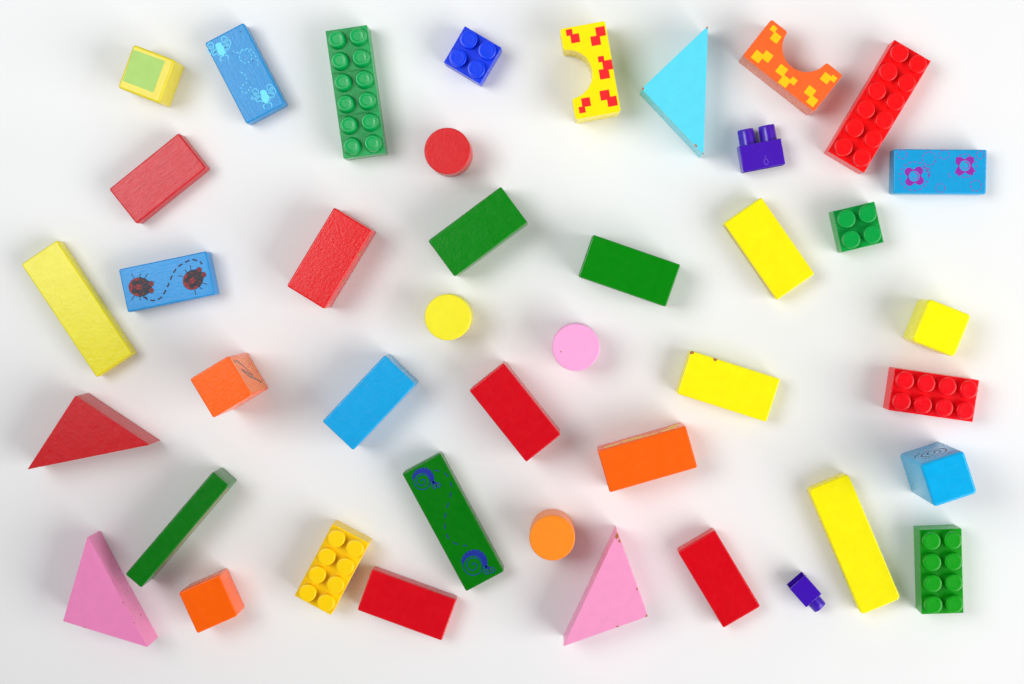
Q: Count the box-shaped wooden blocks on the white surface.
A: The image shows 23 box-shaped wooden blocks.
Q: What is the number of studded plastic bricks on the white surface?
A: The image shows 9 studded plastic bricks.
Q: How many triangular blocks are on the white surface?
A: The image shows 4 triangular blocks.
